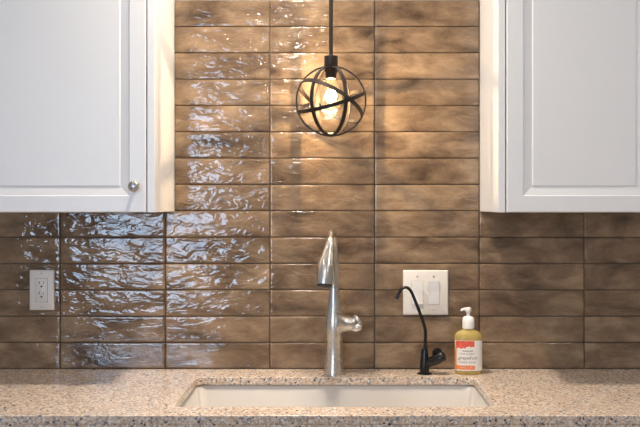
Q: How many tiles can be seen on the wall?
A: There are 66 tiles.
